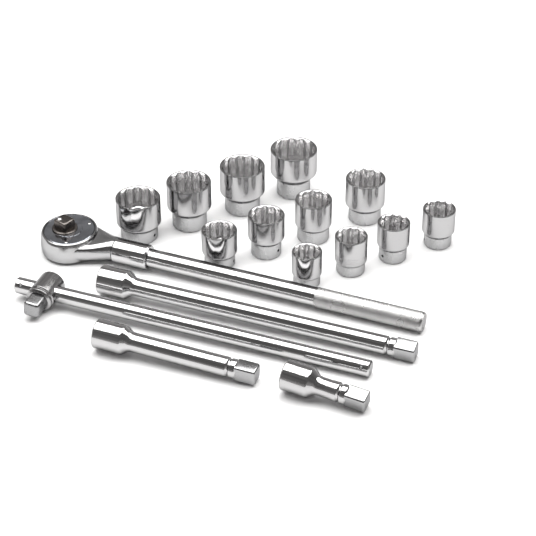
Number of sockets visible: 12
